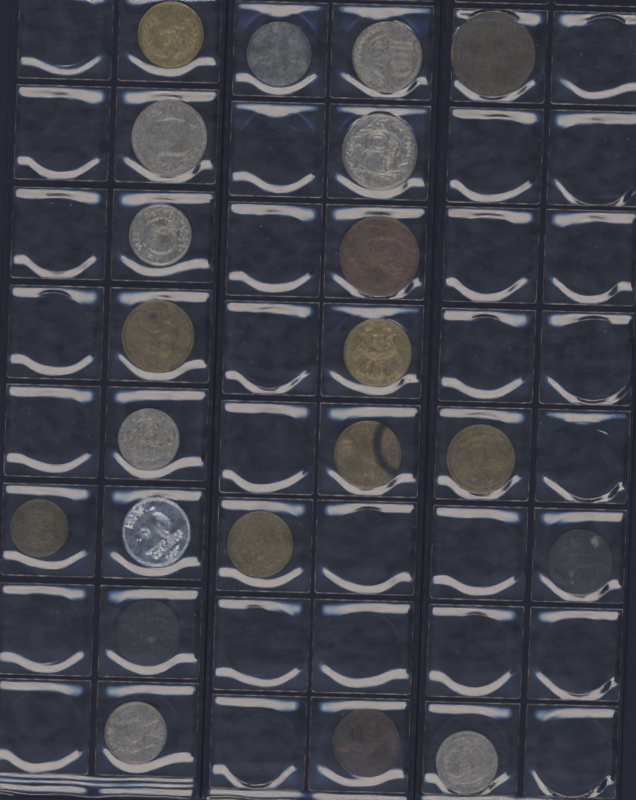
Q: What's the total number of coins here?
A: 21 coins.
